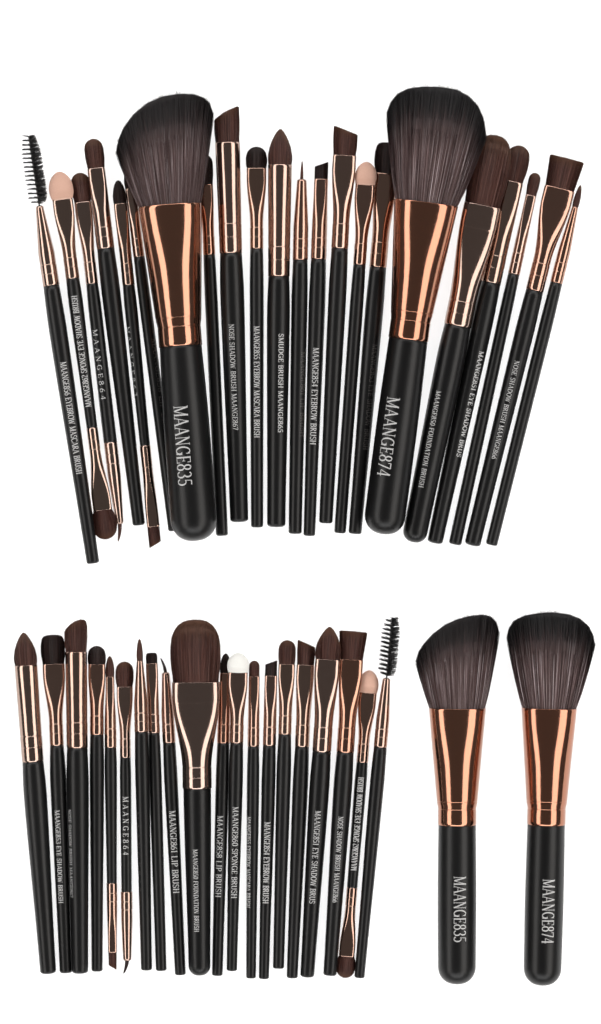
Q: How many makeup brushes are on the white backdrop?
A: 44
